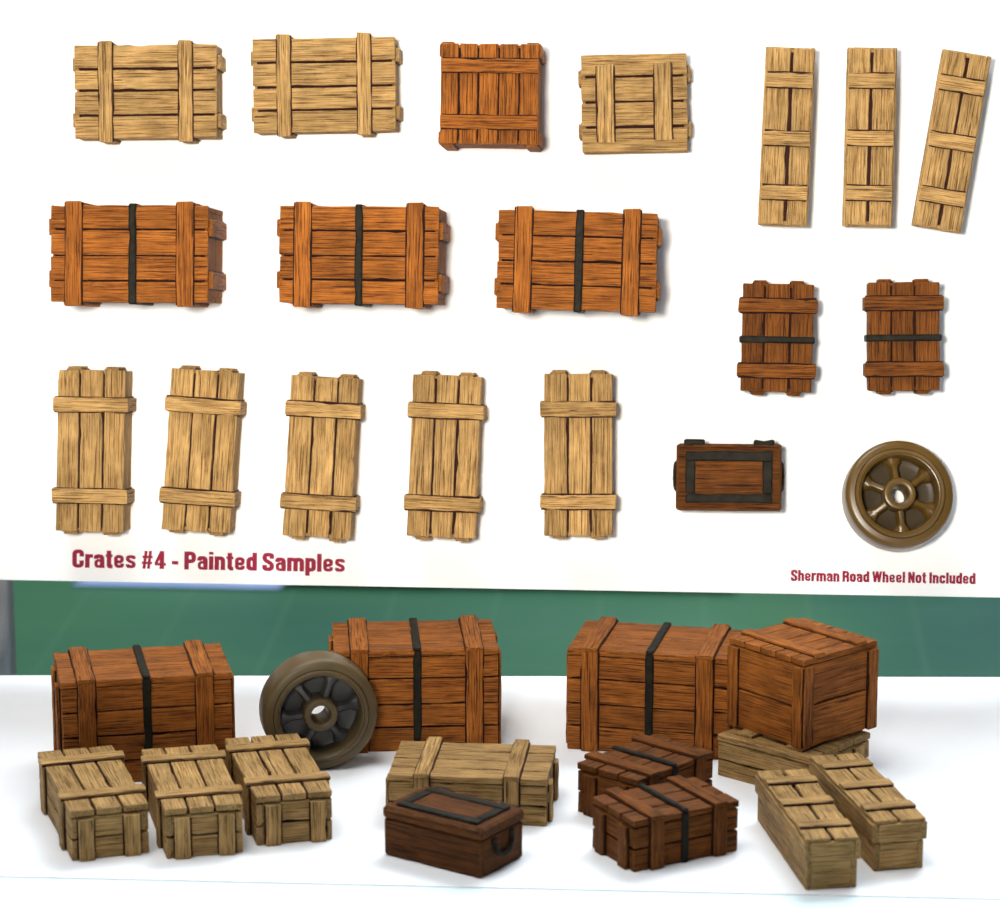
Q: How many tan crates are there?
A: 18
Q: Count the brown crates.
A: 14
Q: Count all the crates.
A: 32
